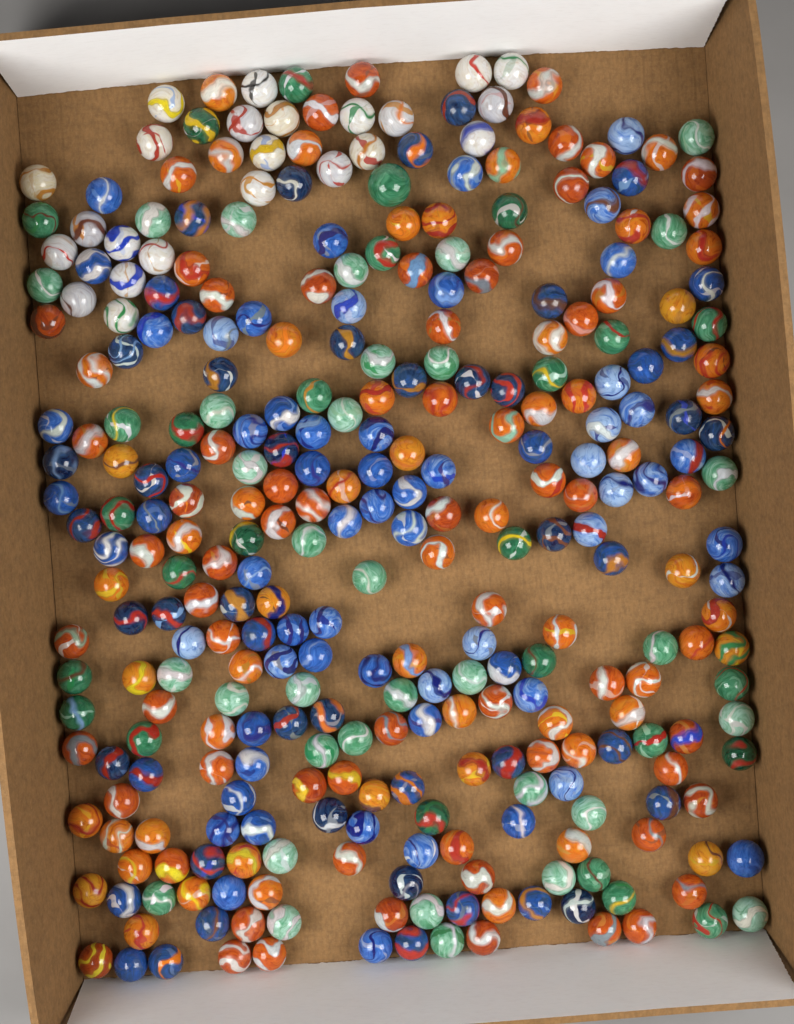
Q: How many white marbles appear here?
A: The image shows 23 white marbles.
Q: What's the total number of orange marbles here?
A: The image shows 121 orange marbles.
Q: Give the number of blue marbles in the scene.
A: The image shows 111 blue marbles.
